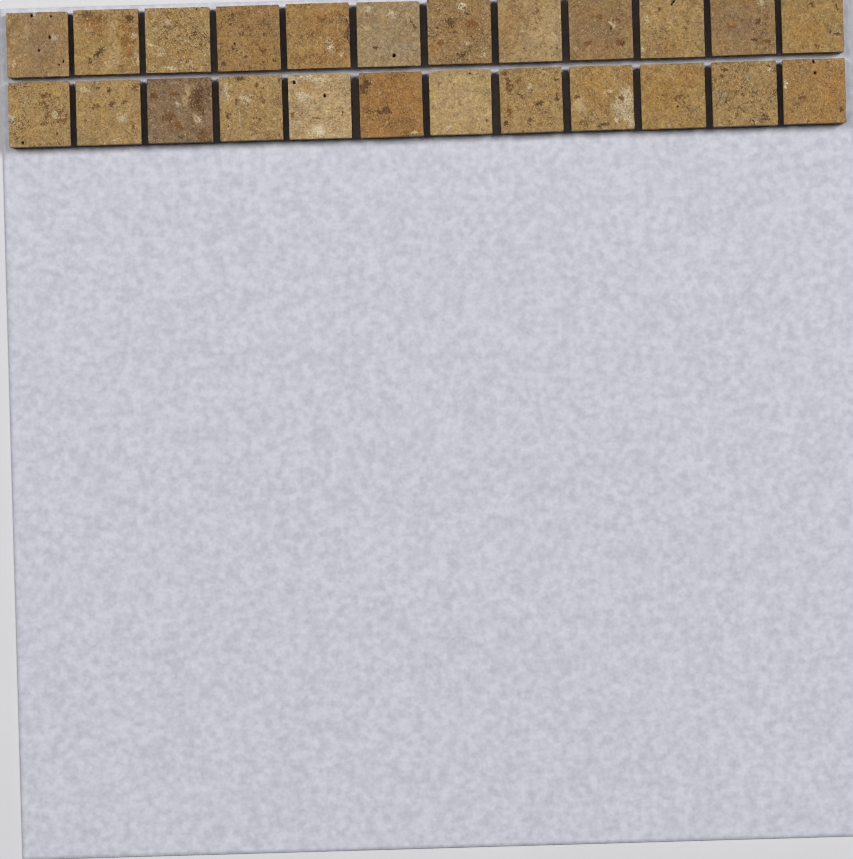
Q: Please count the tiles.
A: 24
